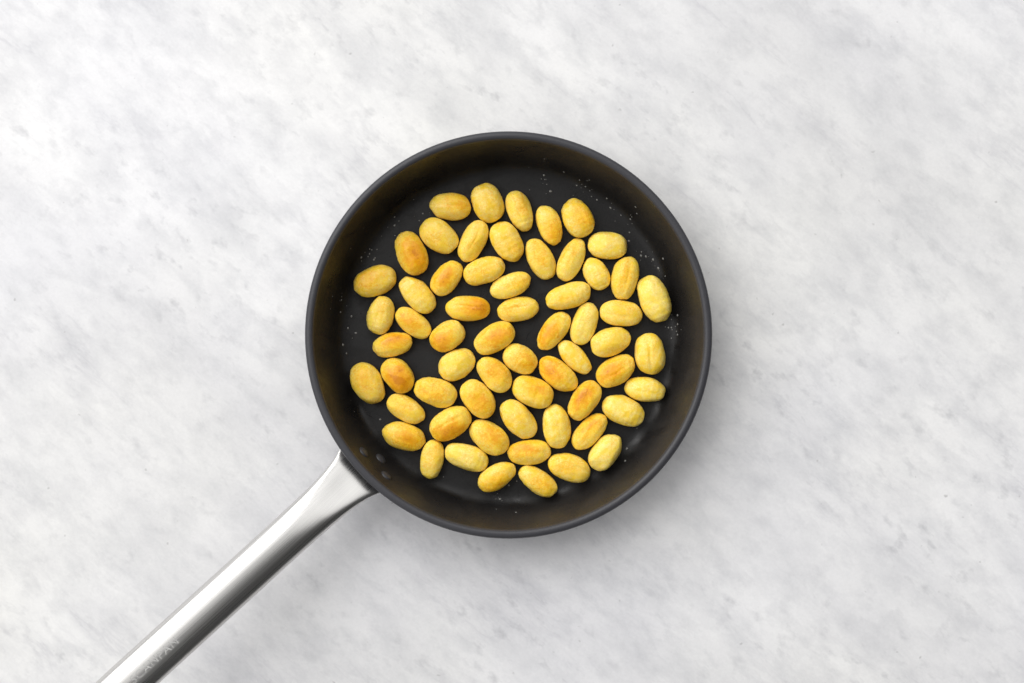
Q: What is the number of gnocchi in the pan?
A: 61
